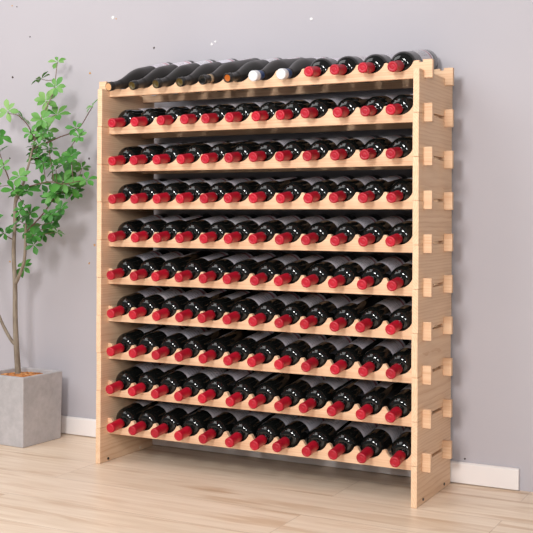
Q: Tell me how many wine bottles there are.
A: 120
